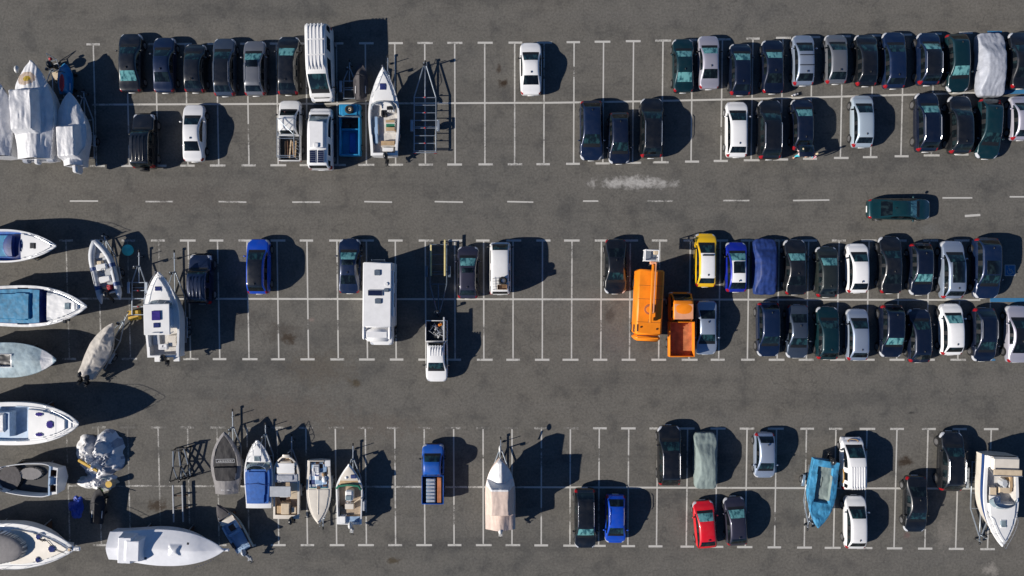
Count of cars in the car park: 68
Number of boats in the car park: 23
